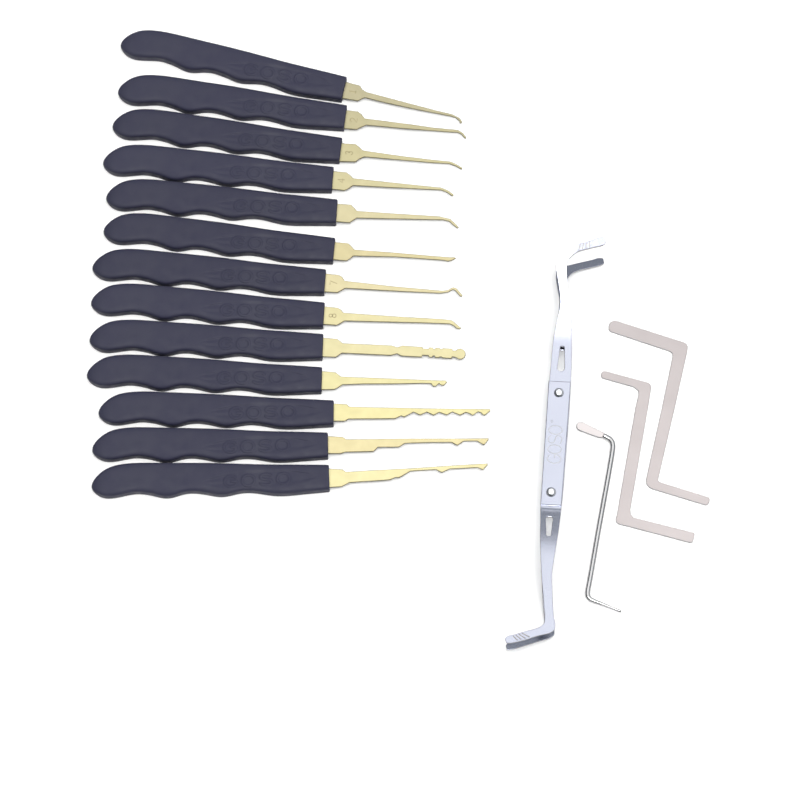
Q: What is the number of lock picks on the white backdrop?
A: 13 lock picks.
